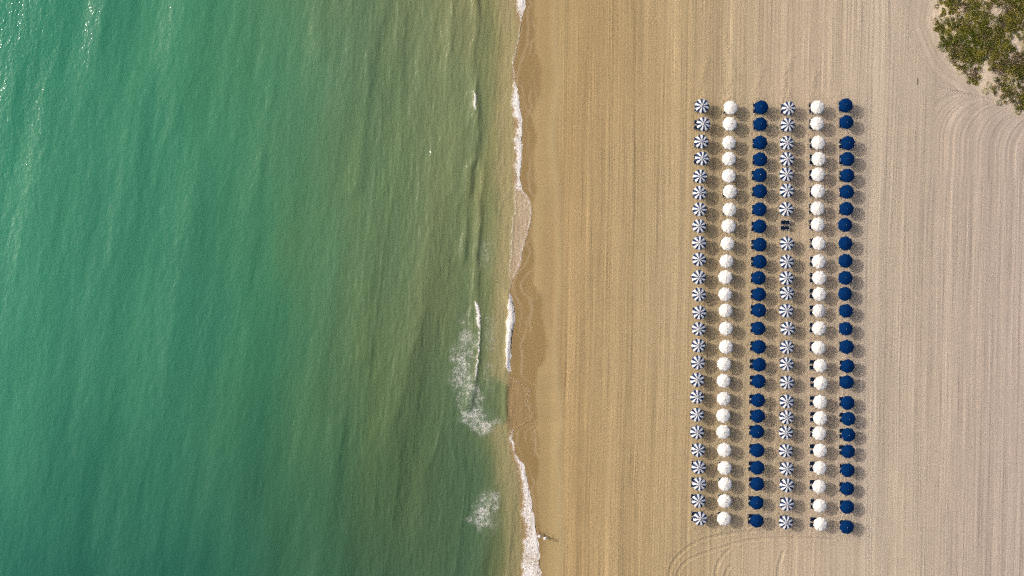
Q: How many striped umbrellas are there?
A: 49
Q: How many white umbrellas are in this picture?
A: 50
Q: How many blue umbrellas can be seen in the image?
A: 50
